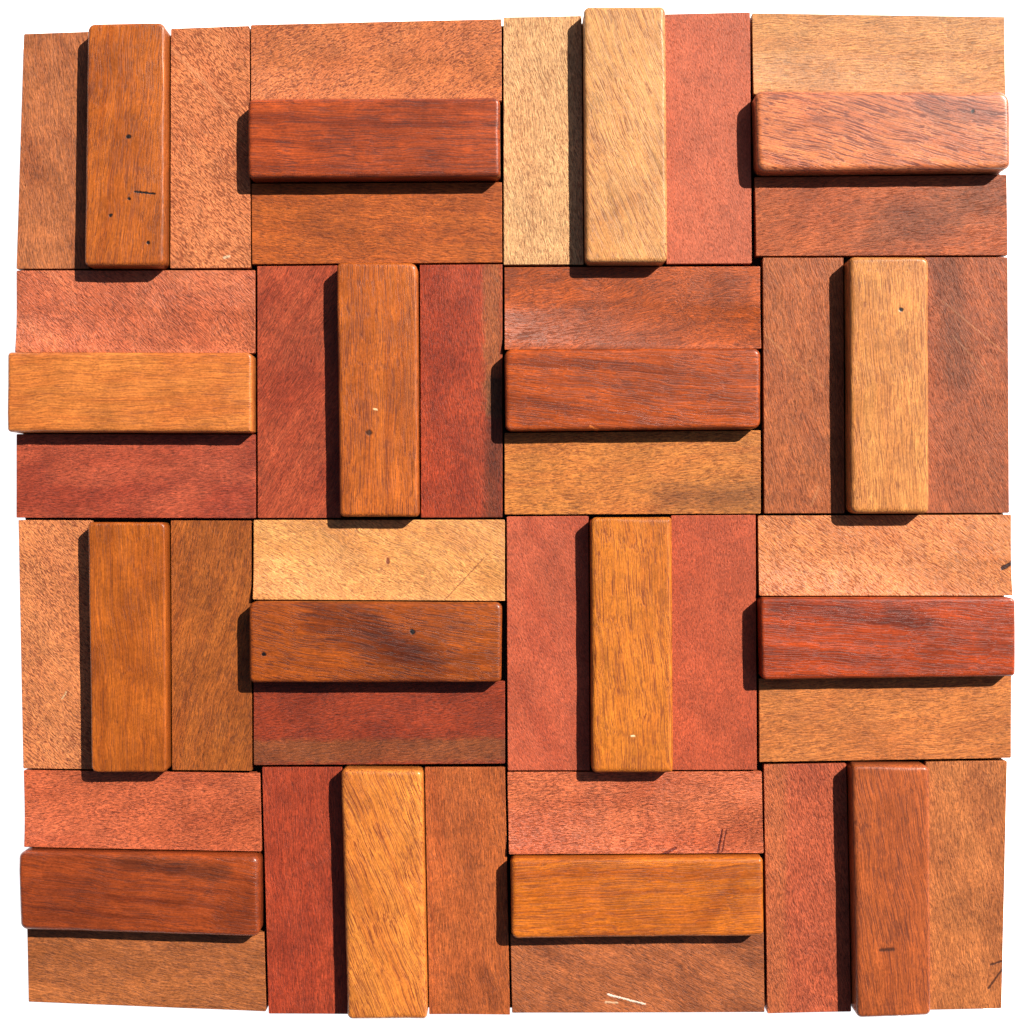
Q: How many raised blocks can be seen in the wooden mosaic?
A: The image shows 16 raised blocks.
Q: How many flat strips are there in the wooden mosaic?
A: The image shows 32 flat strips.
